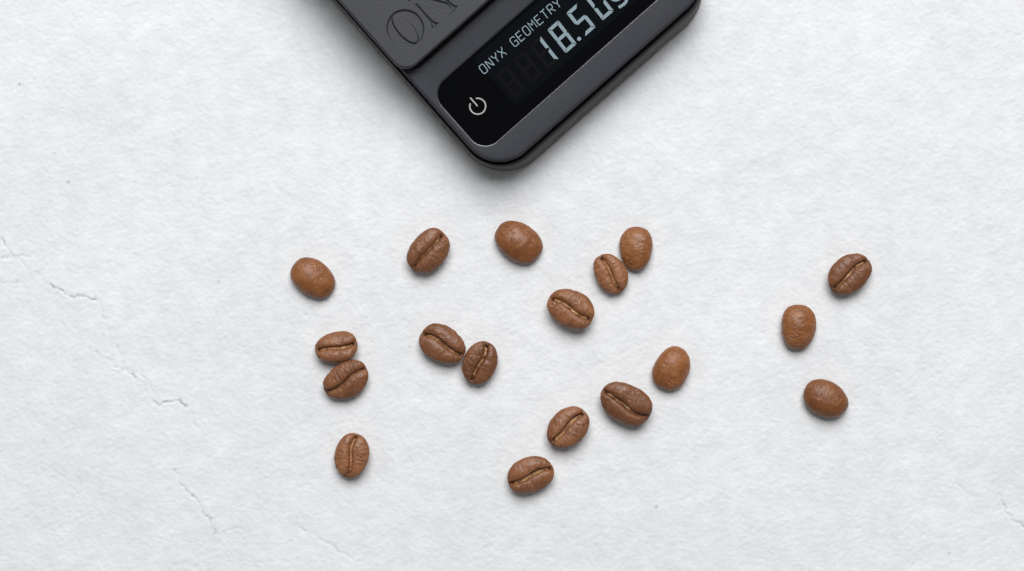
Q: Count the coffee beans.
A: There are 18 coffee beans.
